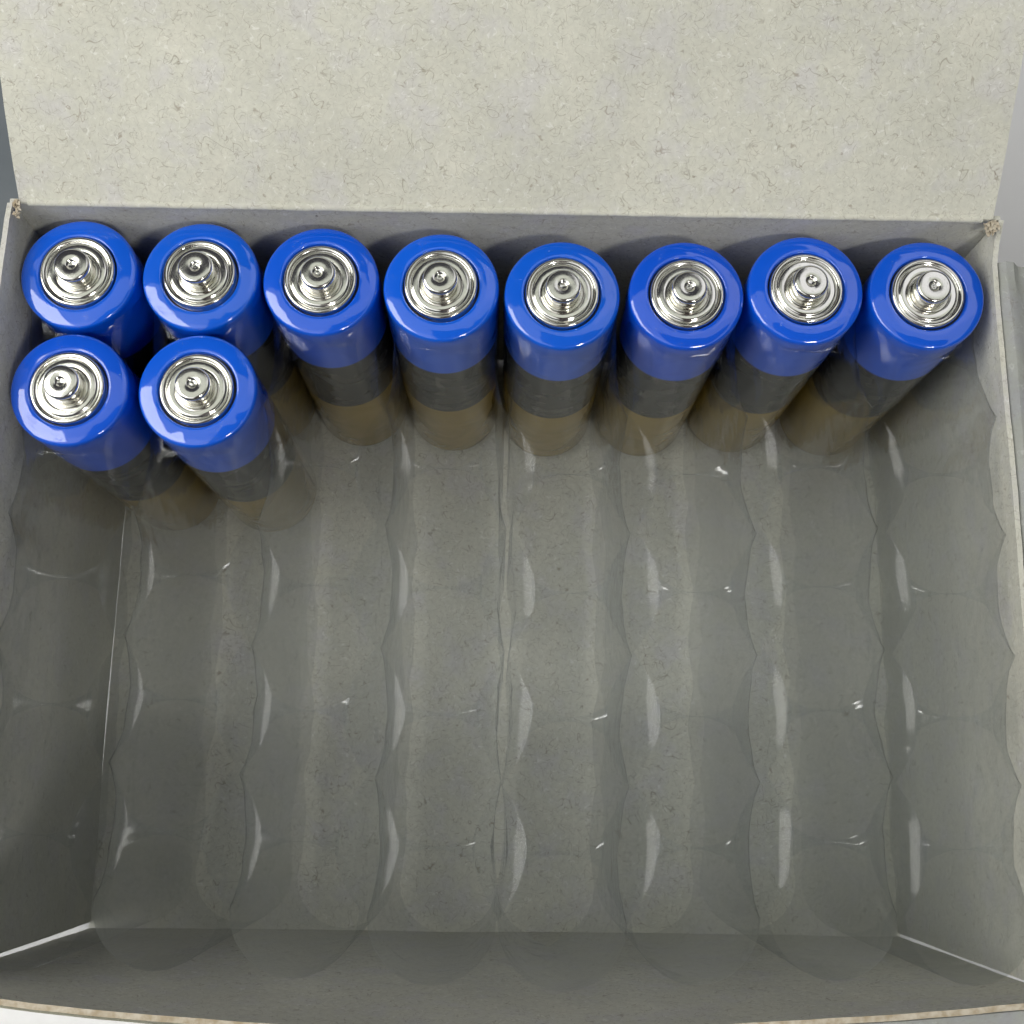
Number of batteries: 10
